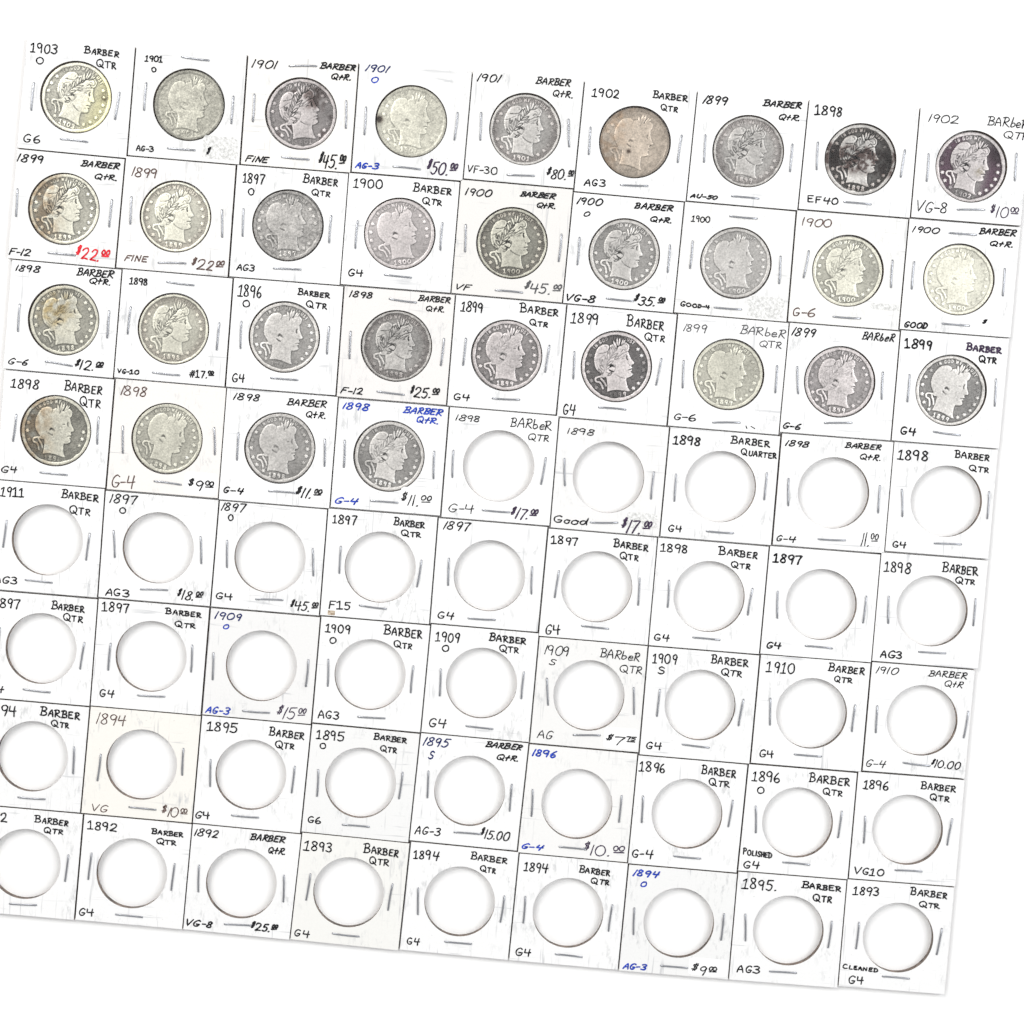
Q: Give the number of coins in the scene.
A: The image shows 31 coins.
